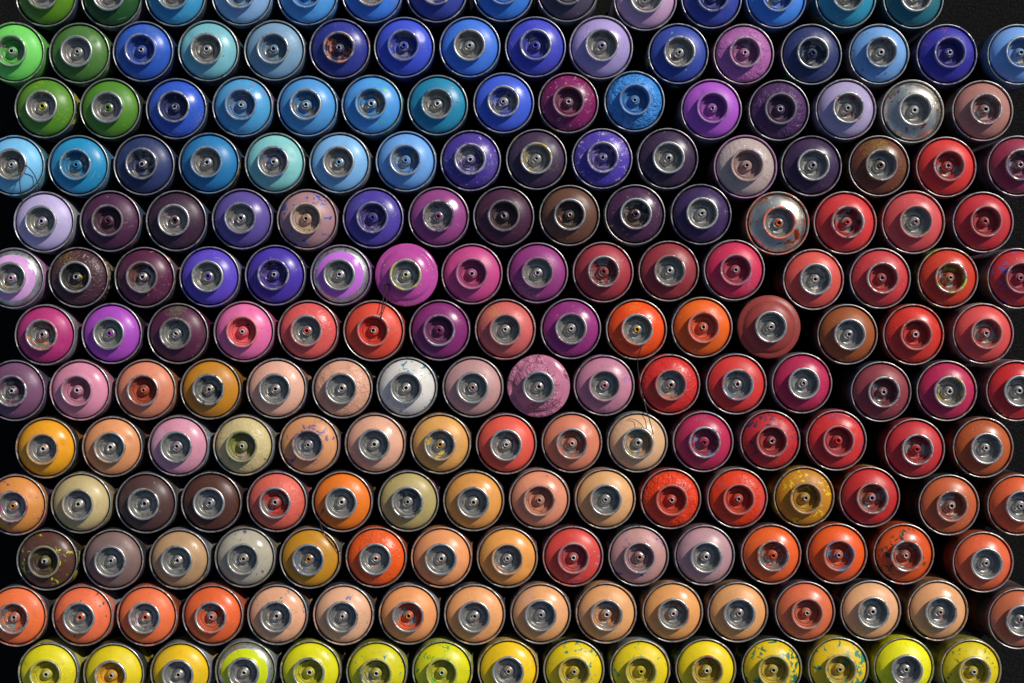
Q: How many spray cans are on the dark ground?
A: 200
